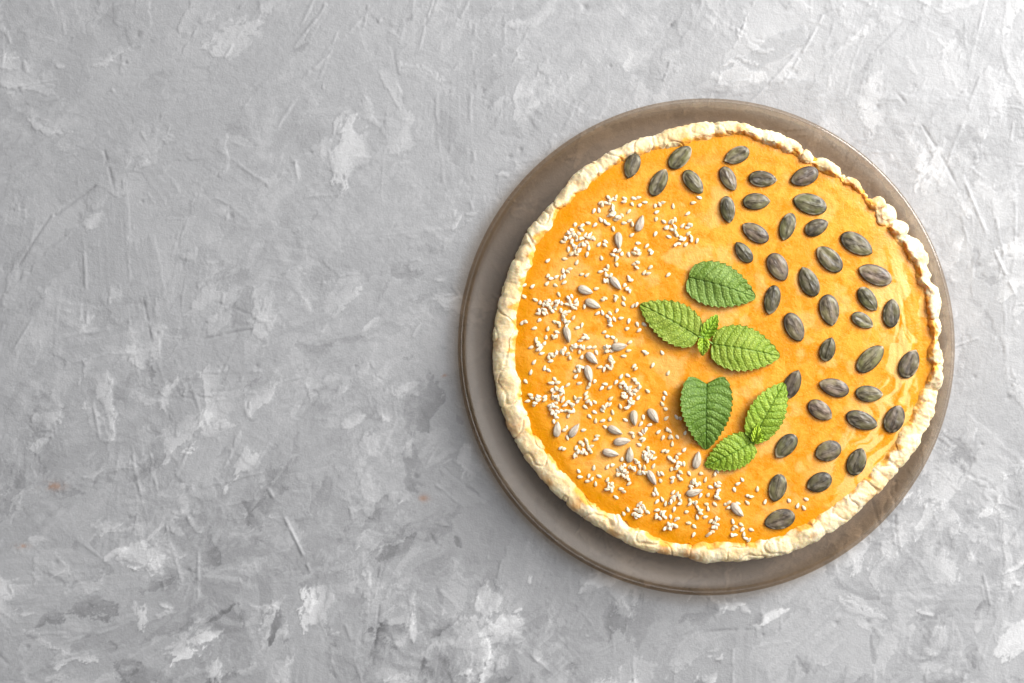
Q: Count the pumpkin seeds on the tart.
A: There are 41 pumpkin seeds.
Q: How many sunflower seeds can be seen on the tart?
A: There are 21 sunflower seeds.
